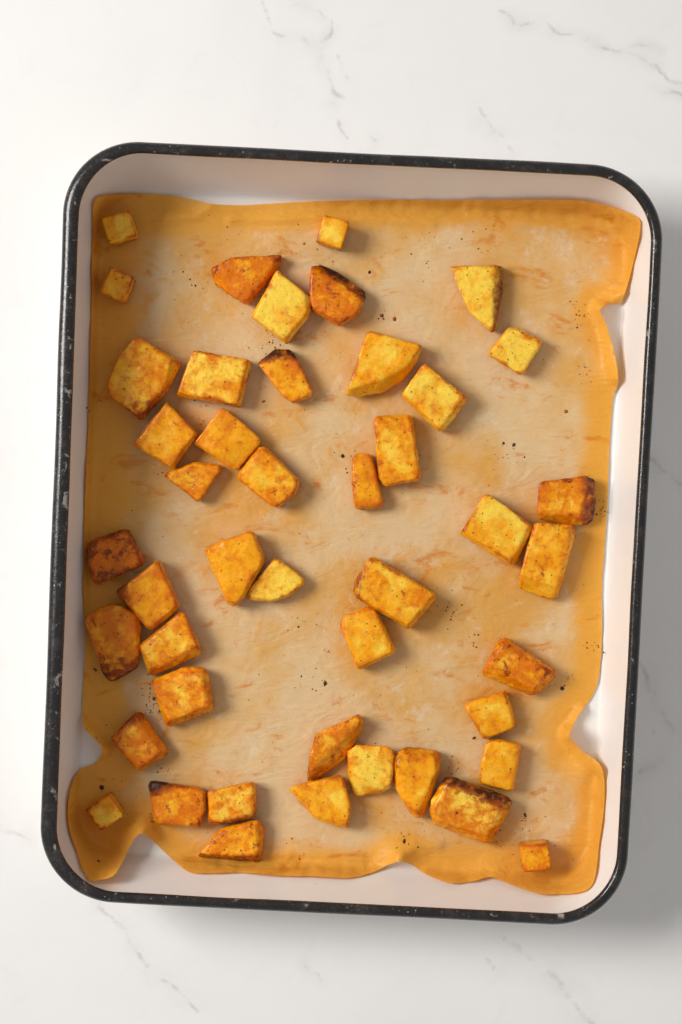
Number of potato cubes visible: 45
